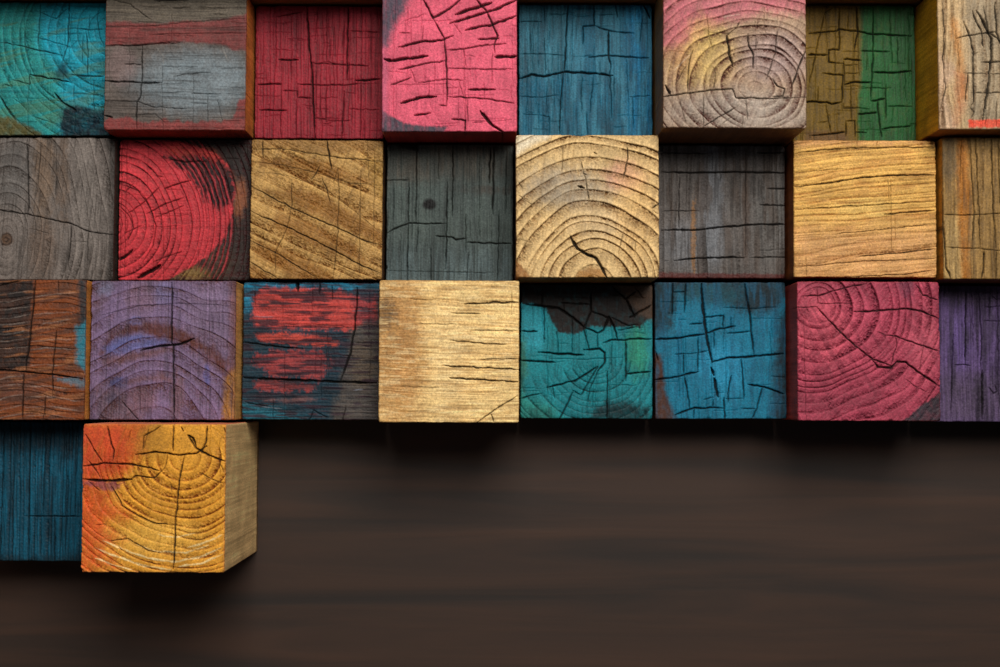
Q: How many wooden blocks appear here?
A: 26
